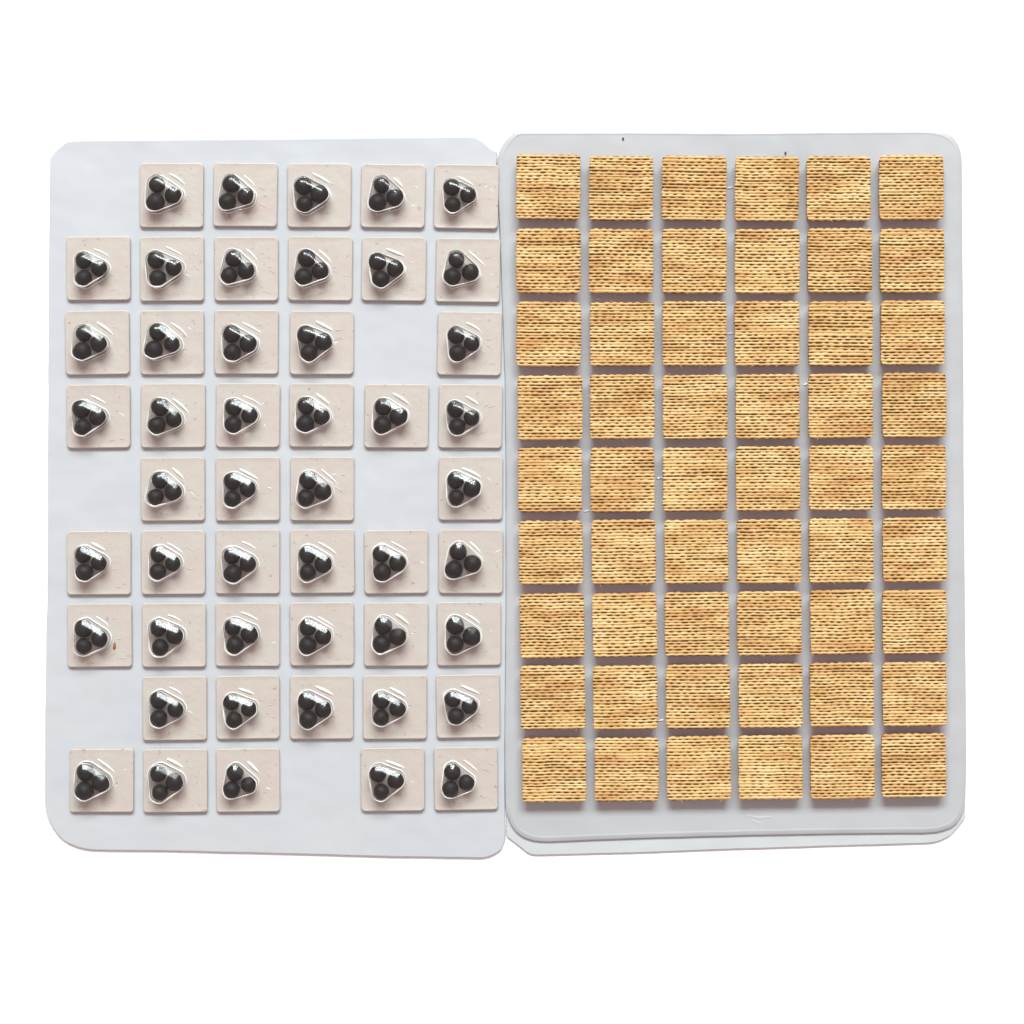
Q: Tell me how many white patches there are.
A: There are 48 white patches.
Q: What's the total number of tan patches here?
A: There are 54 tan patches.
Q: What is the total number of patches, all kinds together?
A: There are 102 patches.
